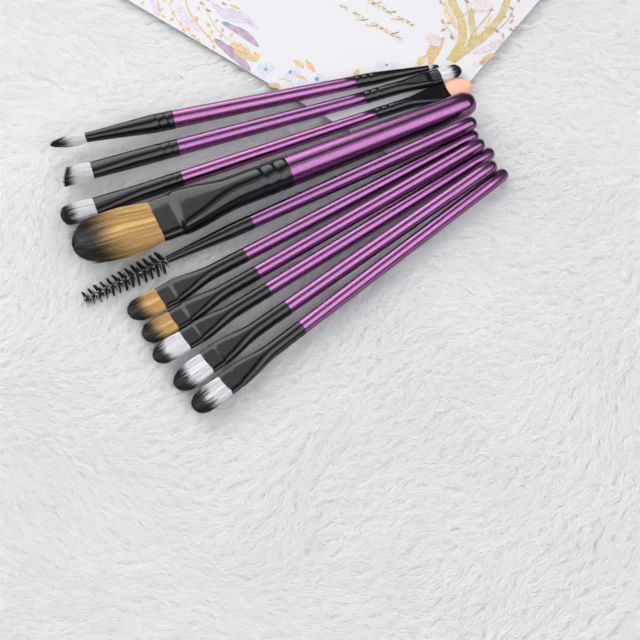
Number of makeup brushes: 10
